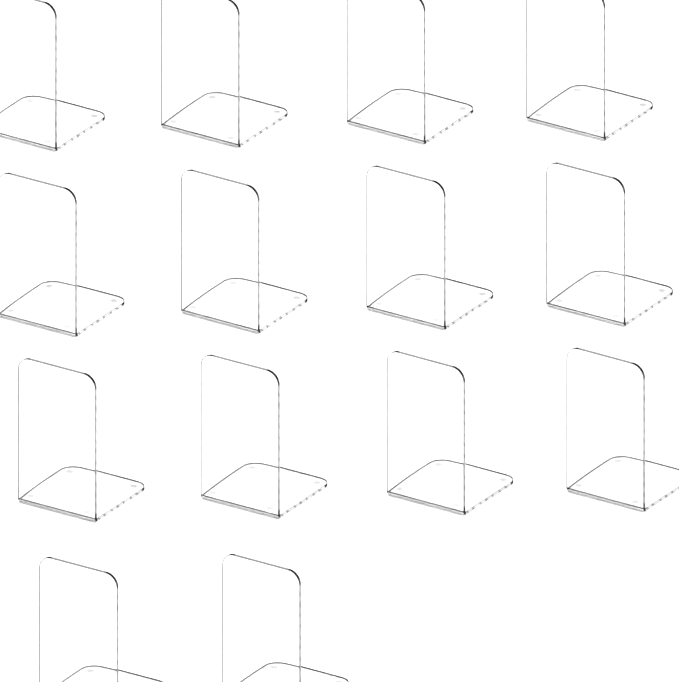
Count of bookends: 14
